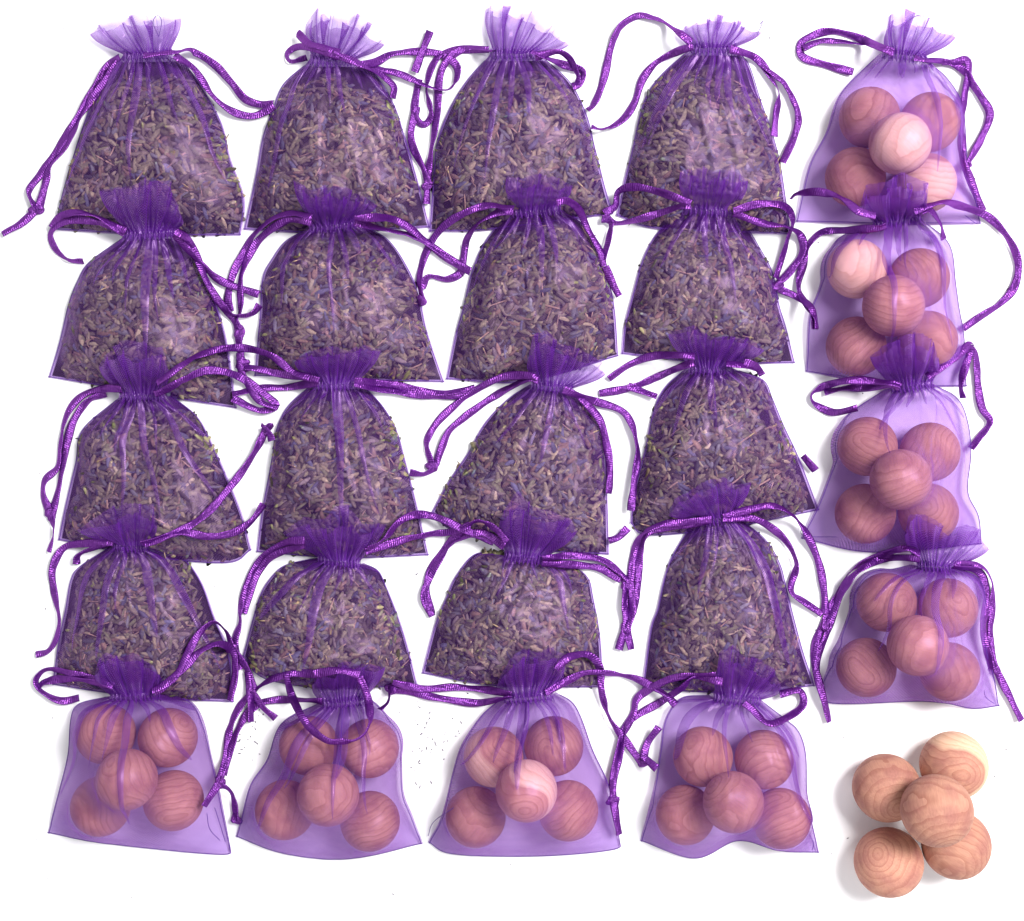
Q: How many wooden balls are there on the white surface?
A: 45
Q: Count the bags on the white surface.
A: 24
